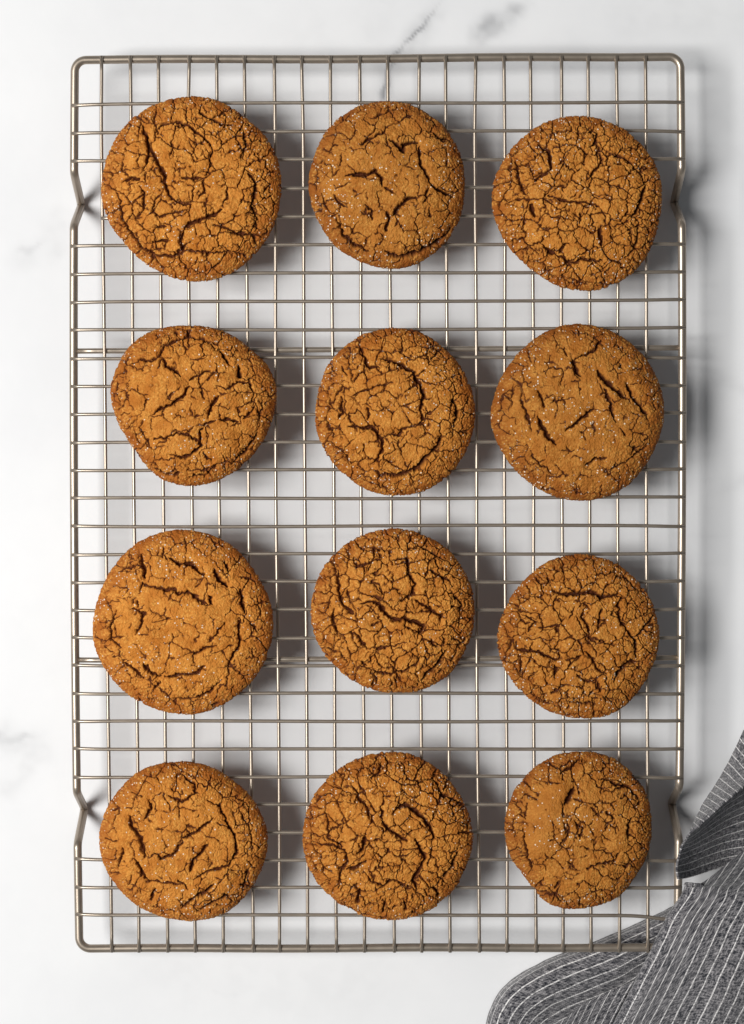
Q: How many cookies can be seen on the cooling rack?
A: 12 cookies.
